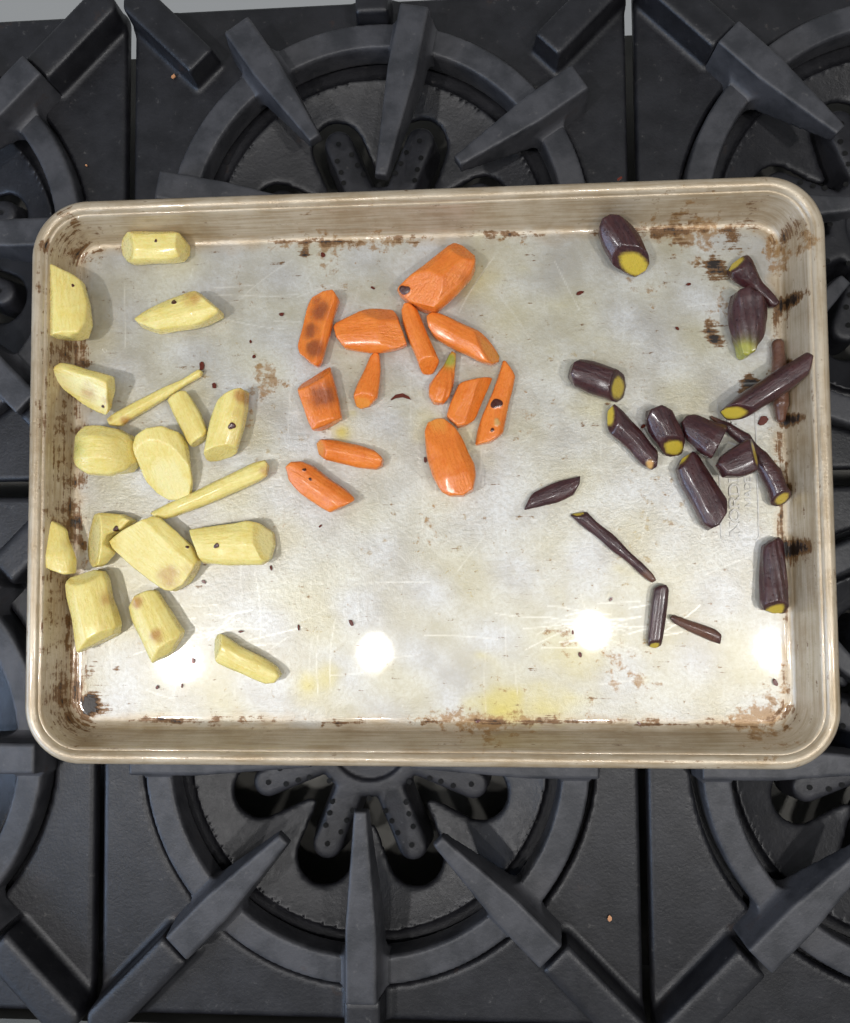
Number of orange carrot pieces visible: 13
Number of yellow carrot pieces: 17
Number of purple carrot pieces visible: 17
